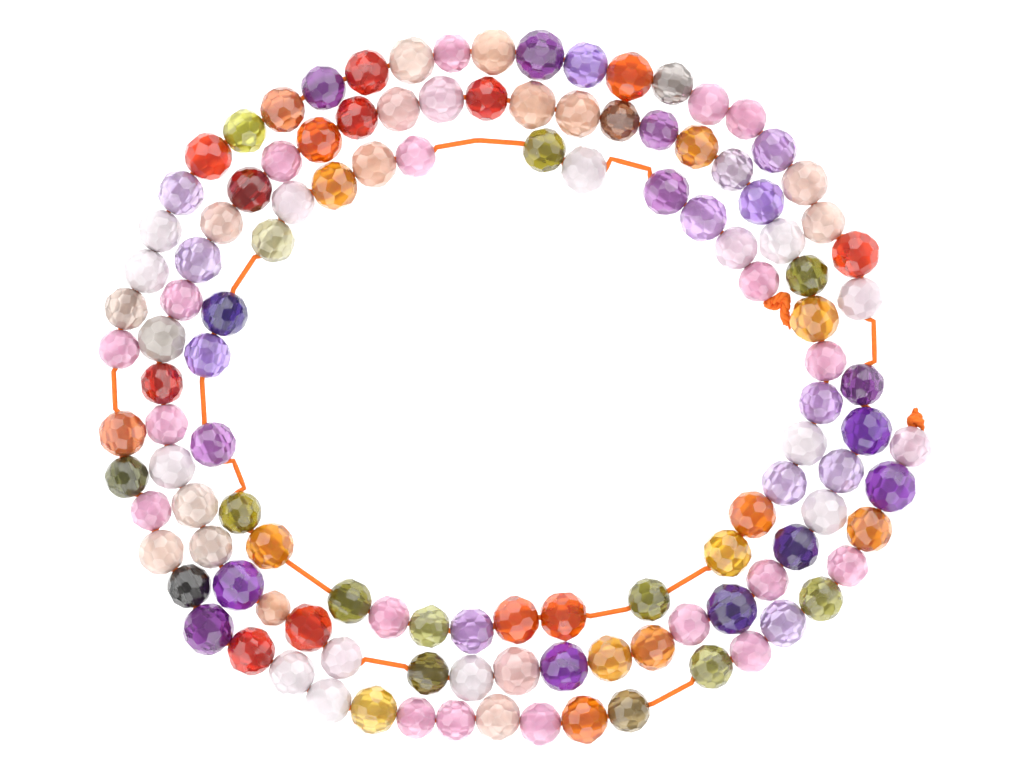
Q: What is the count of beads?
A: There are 121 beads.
